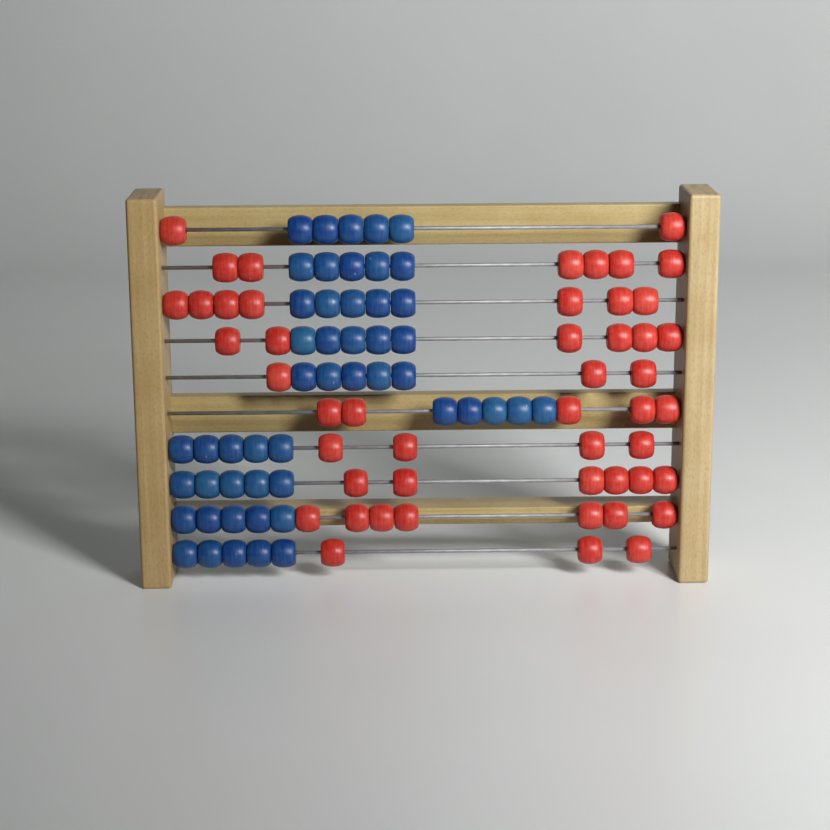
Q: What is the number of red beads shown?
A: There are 49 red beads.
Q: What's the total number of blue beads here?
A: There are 50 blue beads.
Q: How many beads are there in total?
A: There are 99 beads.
